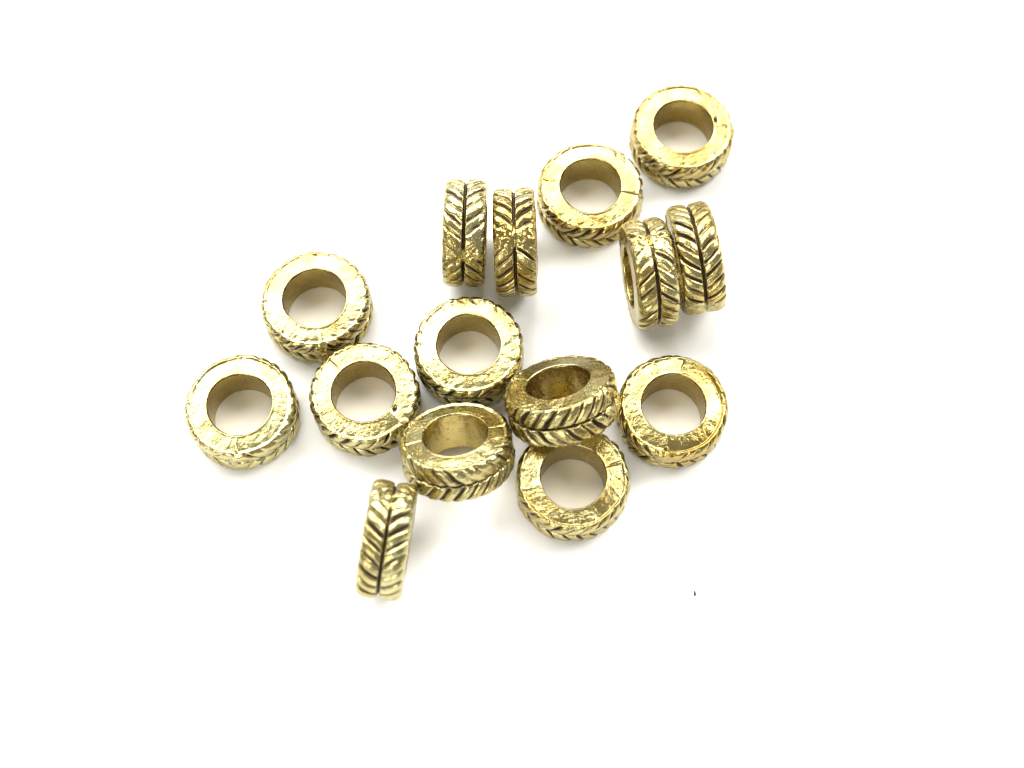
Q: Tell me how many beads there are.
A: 15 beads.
